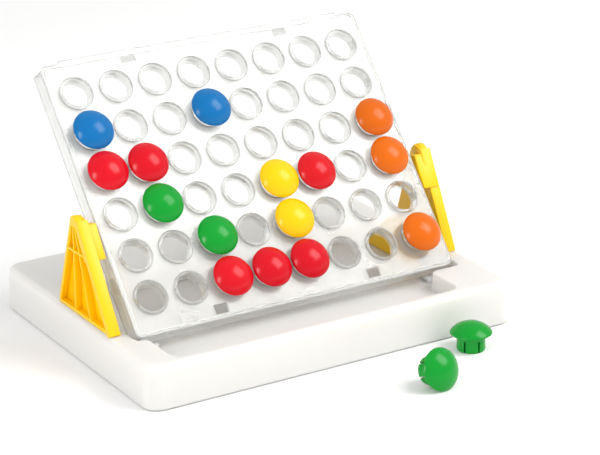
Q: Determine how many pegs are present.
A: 17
